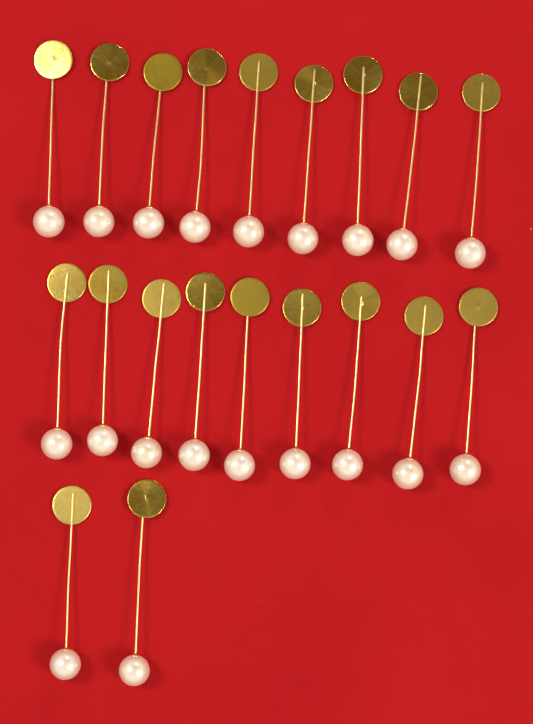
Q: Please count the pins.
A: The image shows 20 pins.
